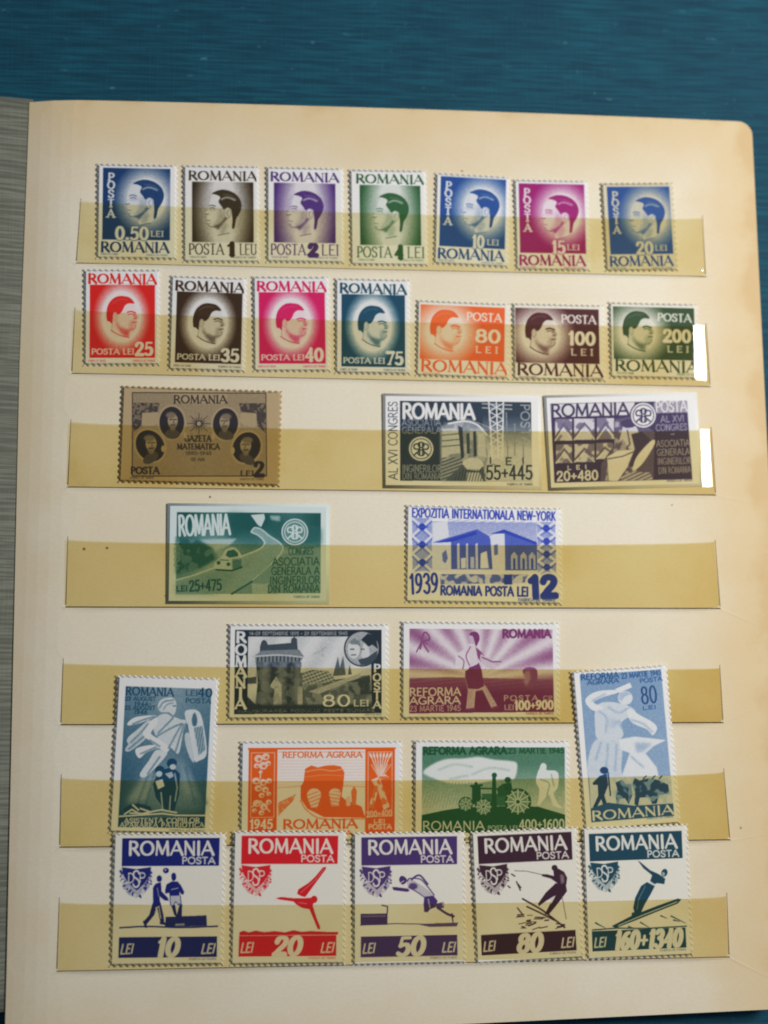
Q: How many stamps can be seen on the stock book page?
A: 30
